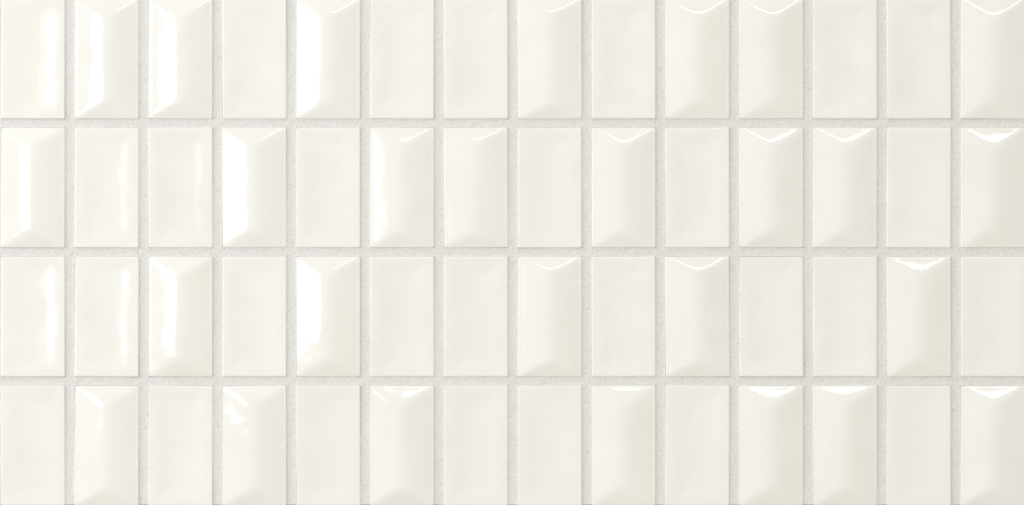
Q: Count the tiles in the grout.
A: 56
